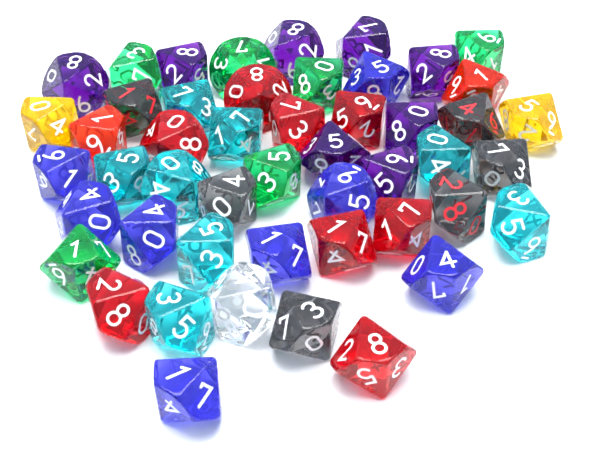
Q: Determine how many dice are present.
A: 49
